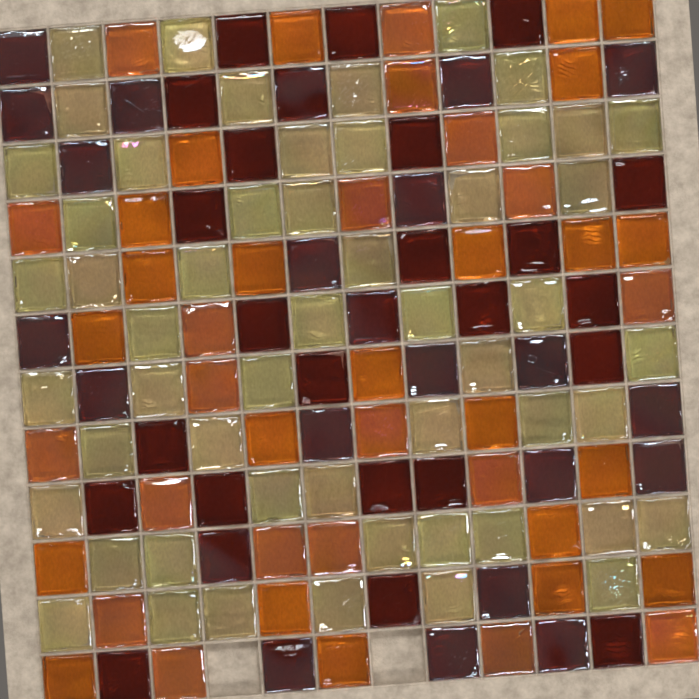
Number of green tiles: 53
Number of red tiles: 46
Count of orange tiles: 43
